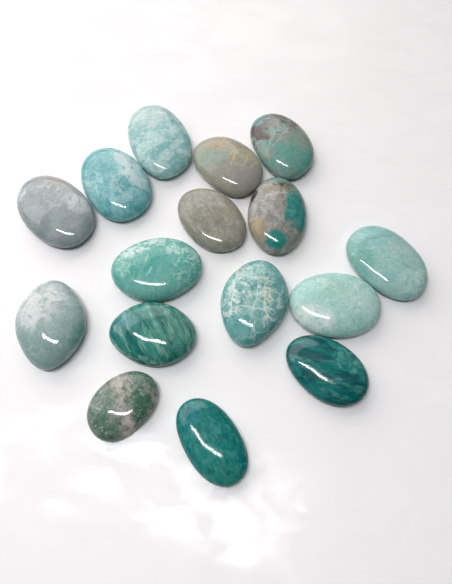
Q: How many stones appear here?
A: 16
